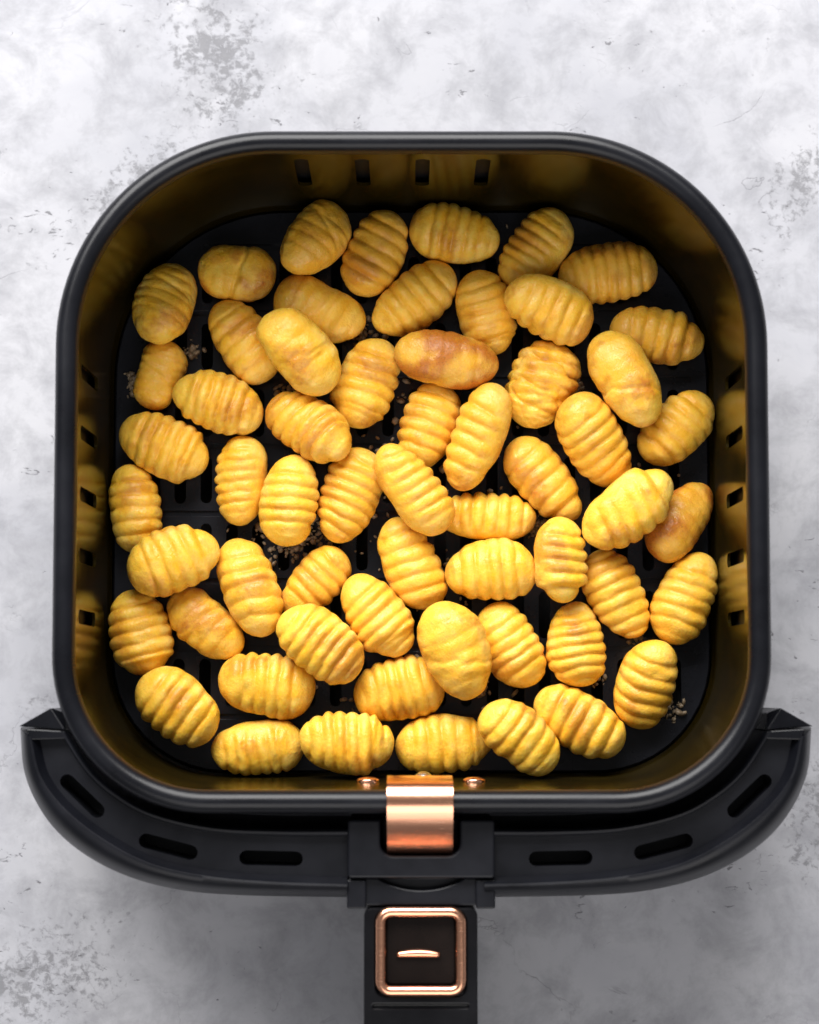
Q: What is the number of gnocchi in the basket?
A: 59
